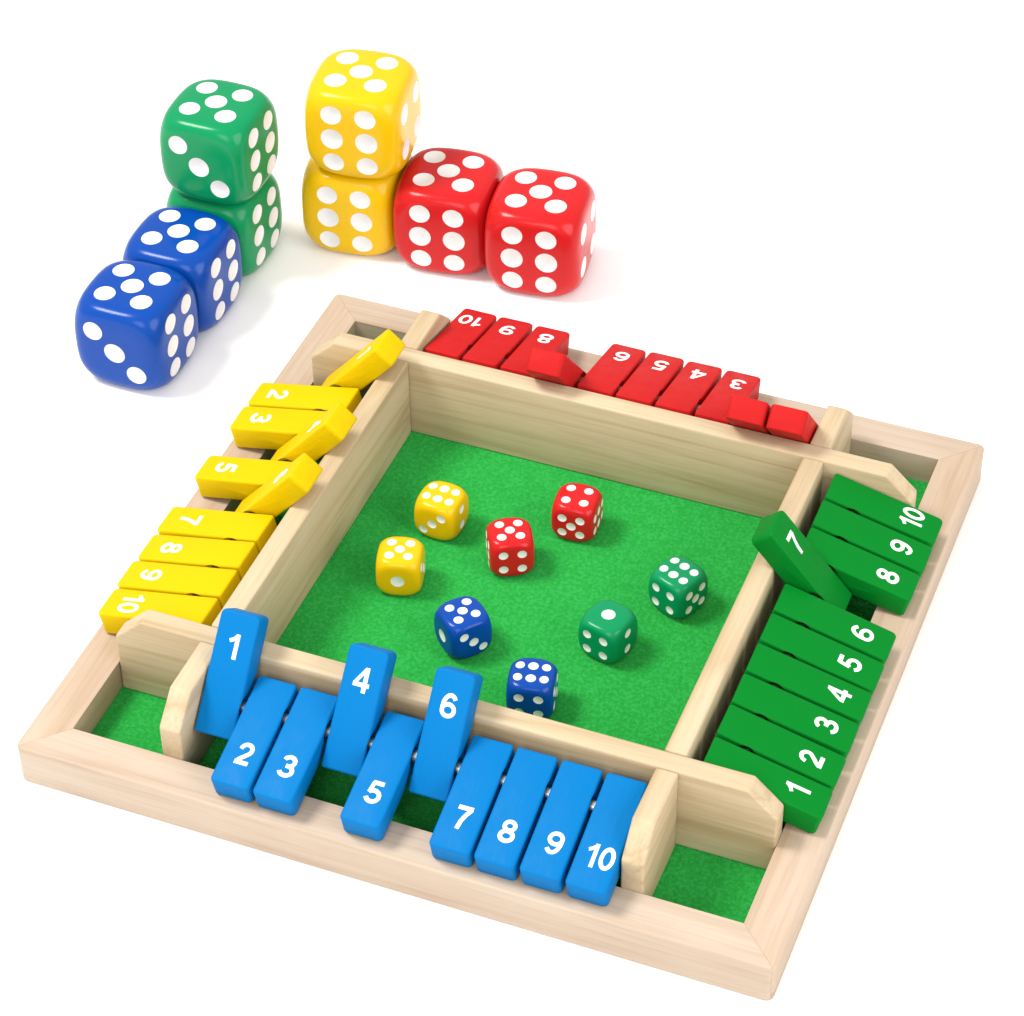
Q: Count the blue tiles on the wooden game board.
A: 10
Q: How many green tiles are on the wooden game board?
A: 10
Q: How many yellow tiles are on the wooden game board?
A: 10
